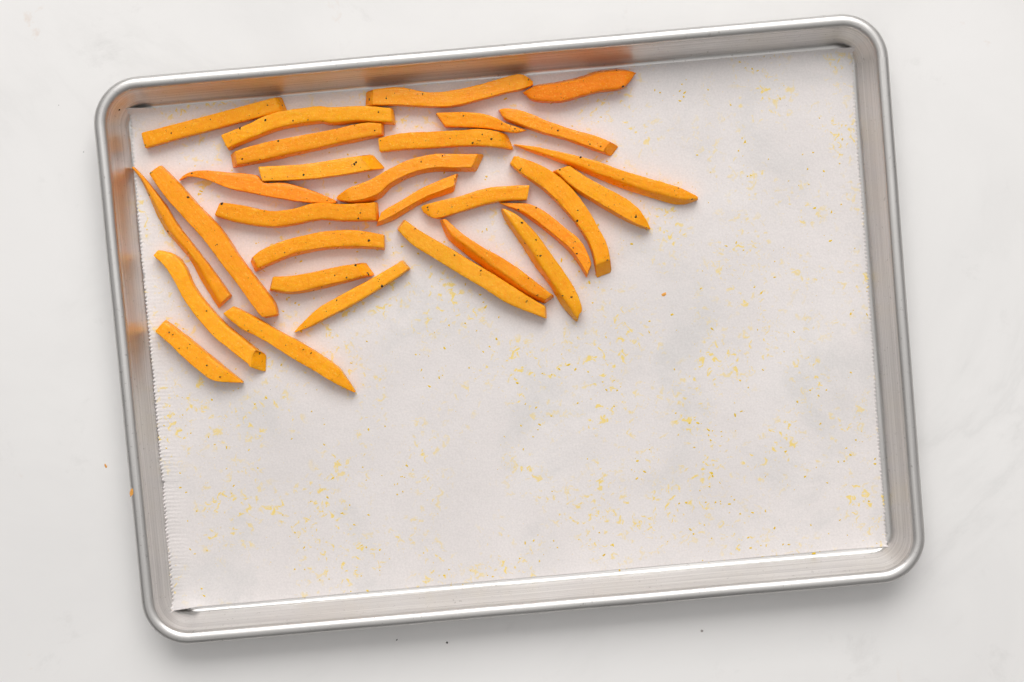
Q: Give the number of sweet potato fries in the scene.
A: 29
